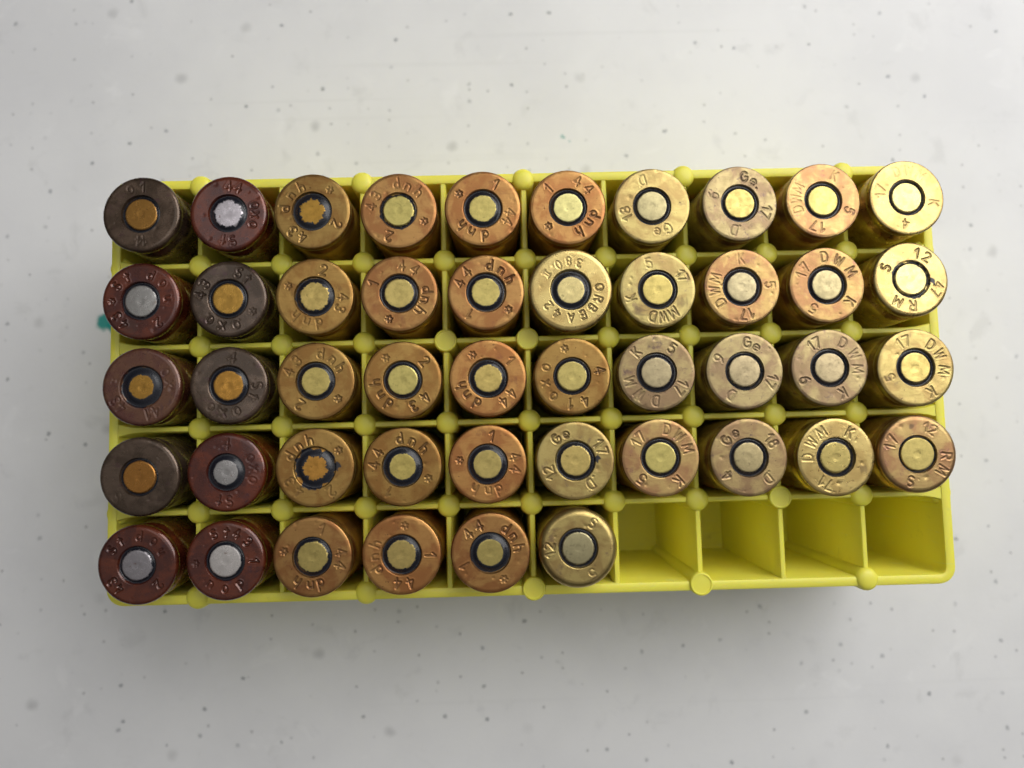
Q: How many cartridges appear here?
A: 46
